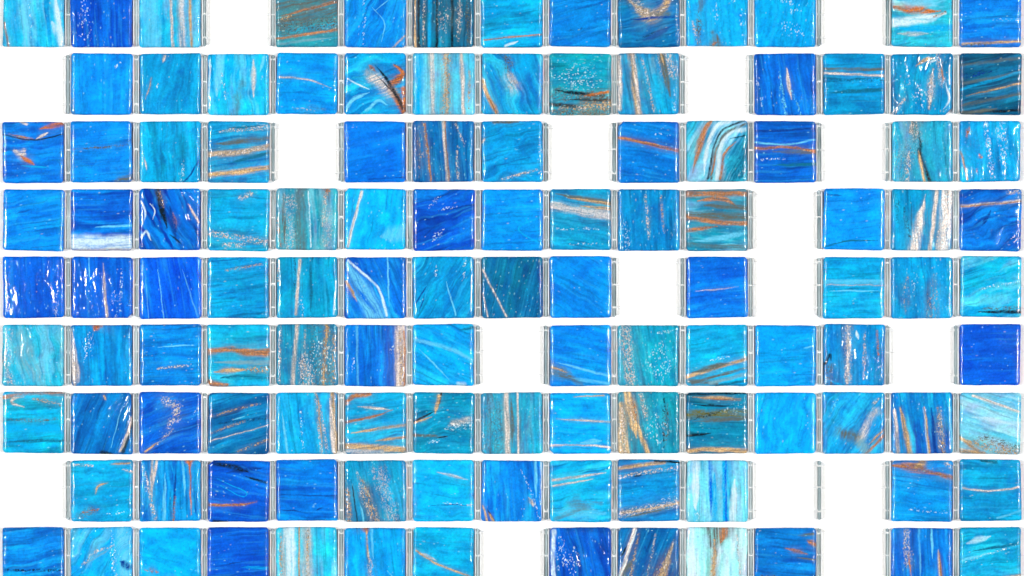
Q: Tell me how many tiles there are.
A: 118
